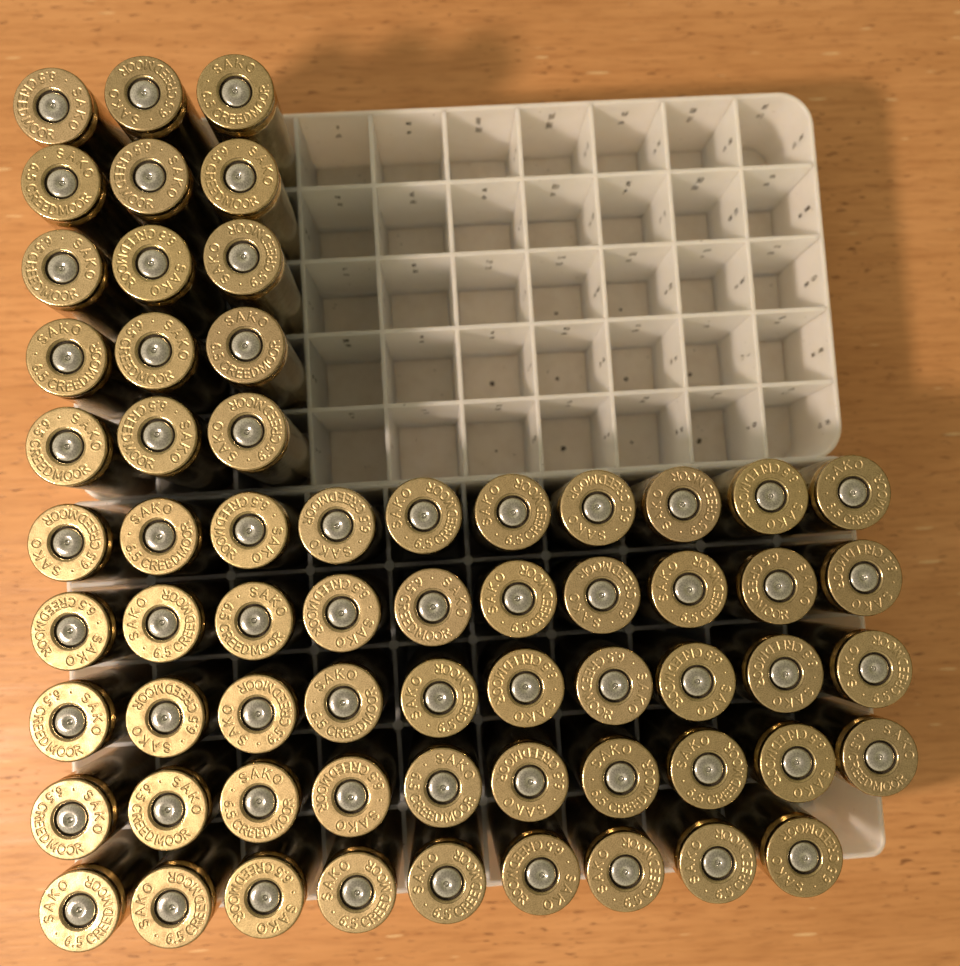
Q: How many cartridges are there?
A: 64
